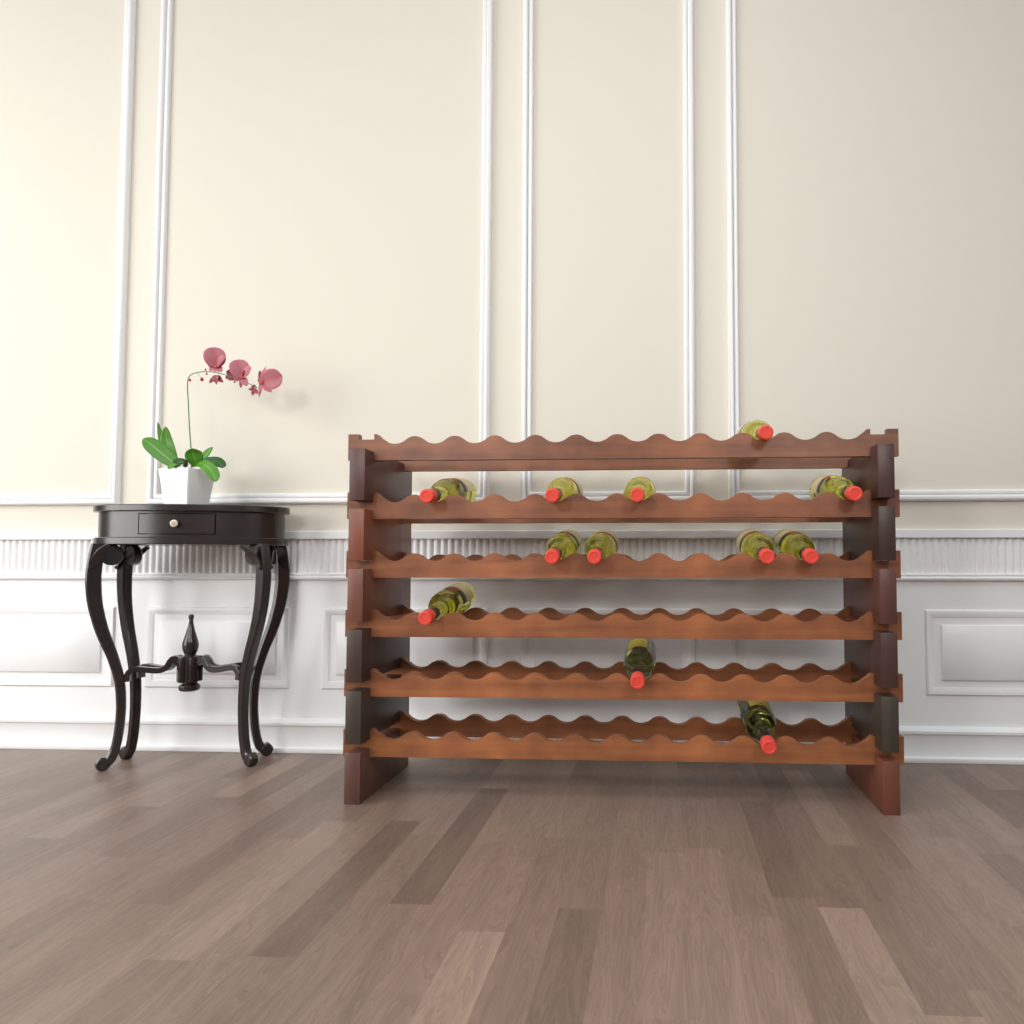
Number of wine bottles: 12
